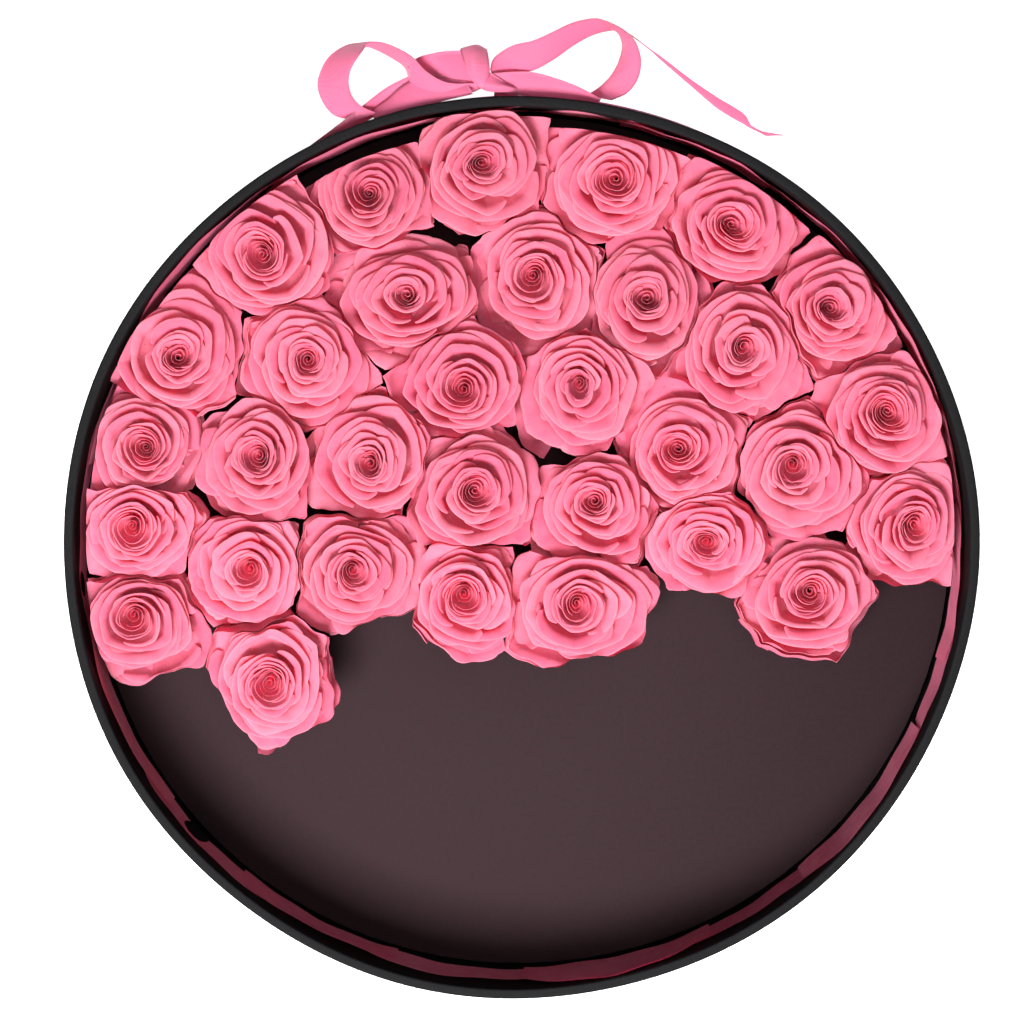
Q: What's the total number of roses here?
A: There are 32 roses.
